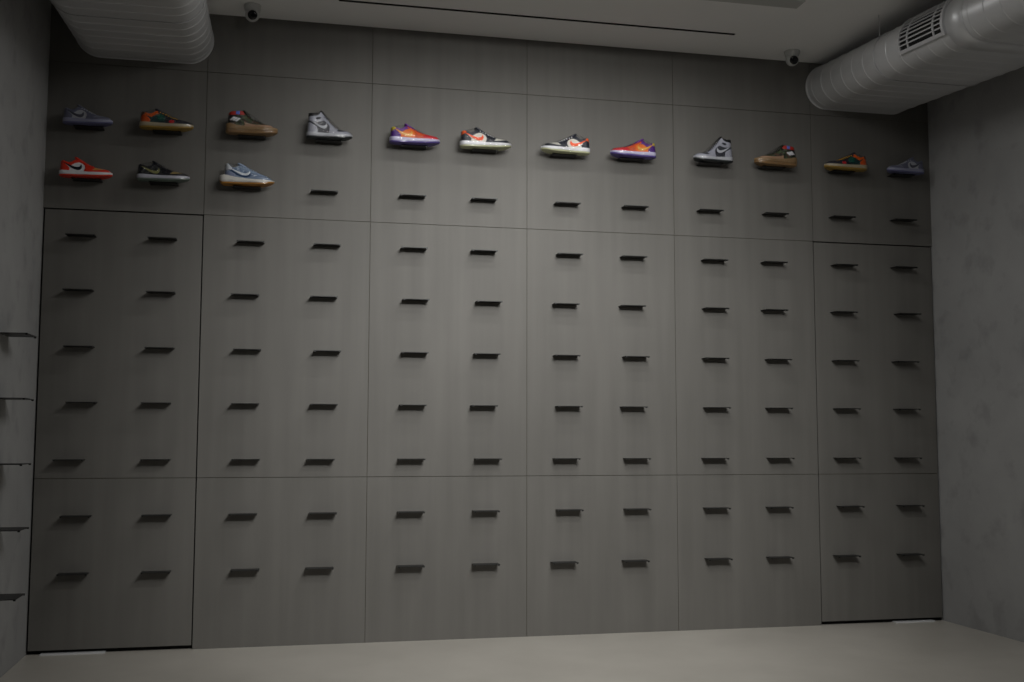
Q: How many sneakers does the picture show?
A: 15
